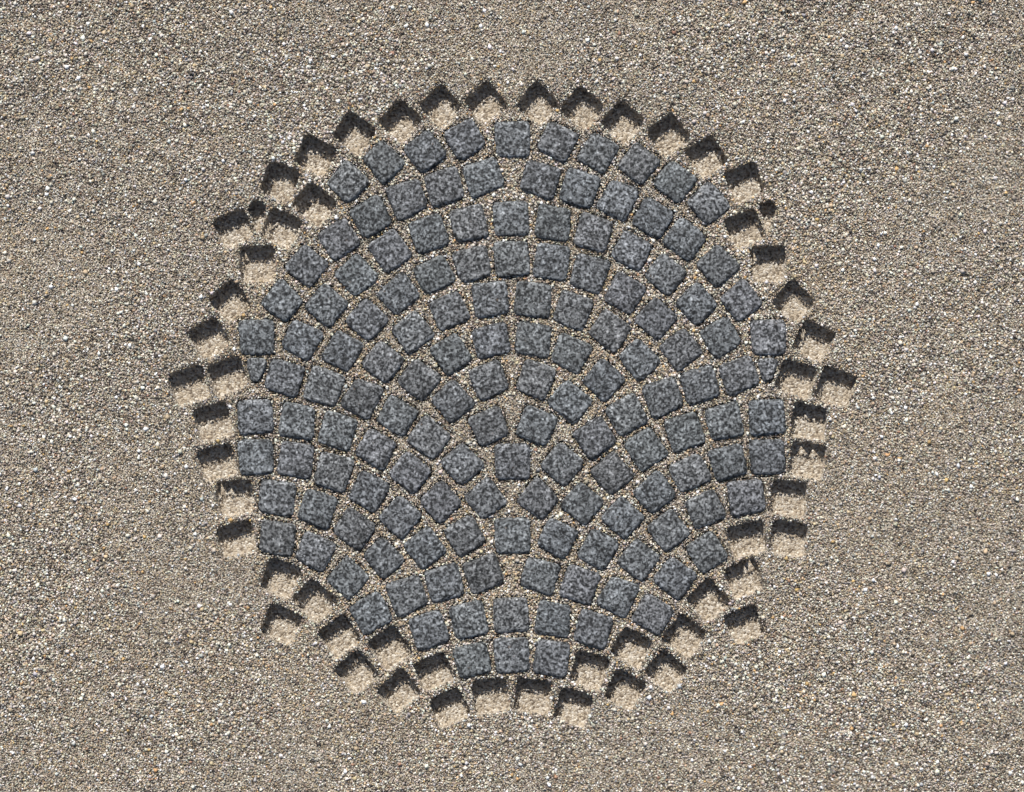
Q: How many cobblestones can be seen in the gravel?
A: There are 143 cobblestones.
